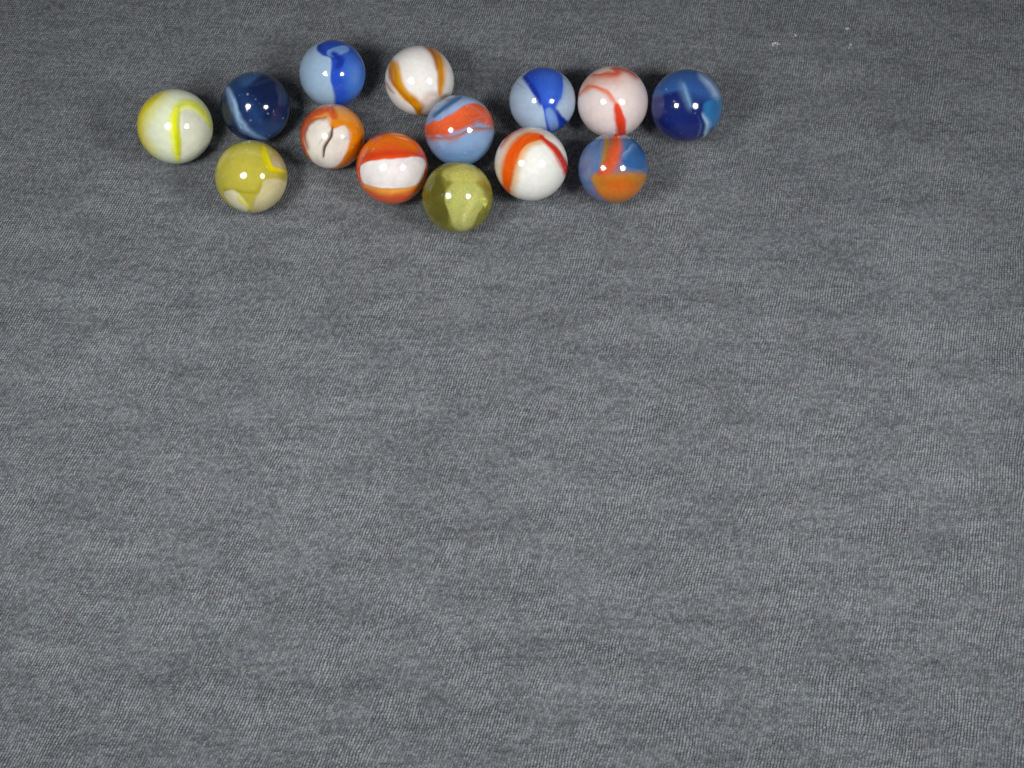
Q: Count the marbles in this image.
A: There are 14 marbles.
